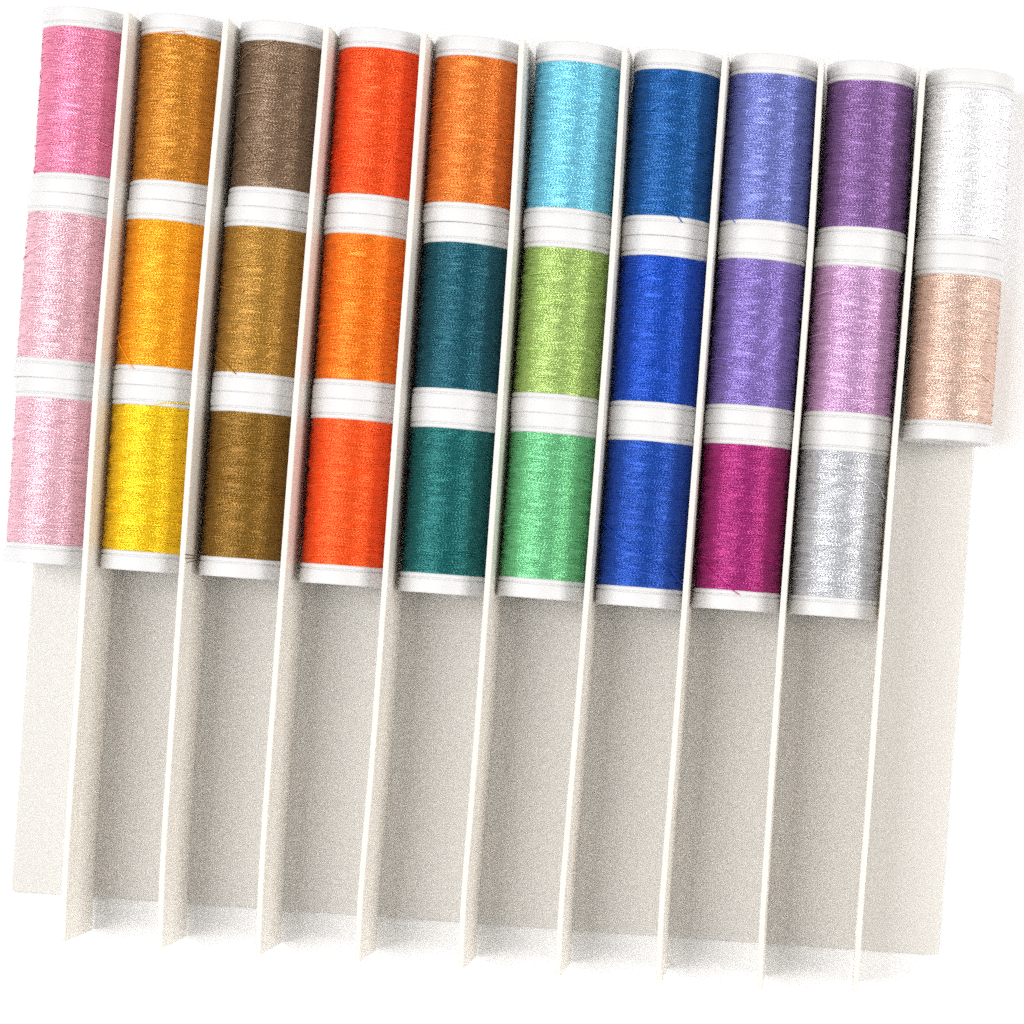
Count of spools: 29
